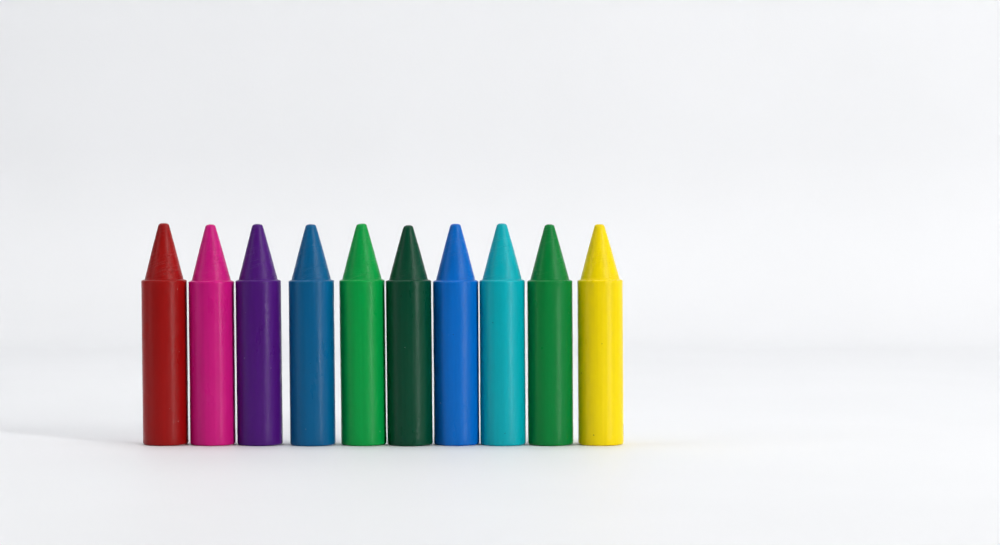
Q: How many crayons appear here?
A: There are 10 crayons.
